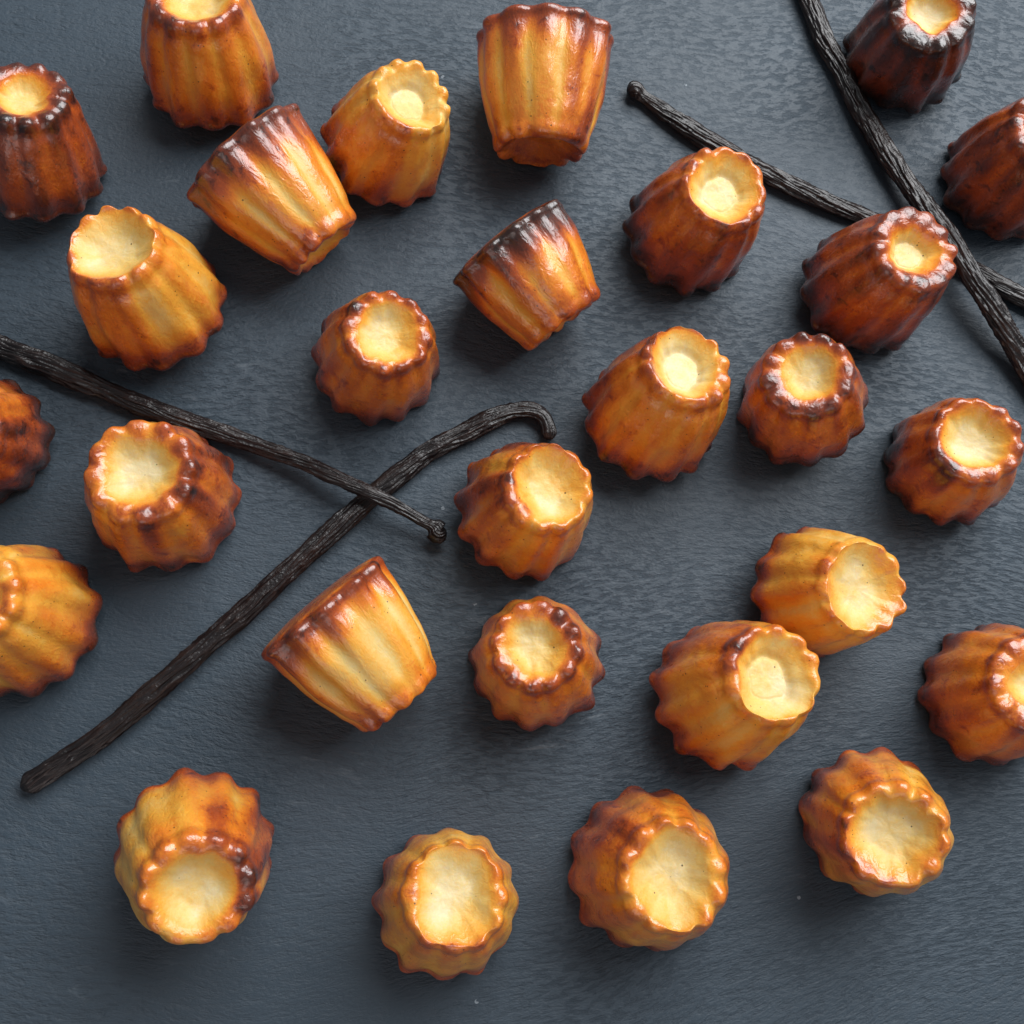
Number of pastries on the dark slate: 28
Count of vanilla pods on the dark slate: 4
